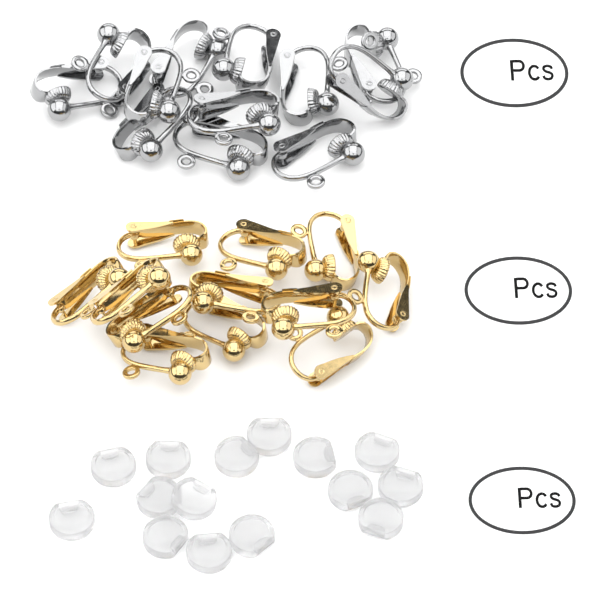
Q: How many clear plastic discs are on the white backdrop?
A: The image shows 15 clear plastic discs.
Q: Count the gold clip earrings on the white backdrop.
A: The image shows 12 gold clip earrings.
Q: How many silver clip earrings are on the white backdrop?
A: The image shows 12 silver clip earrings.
